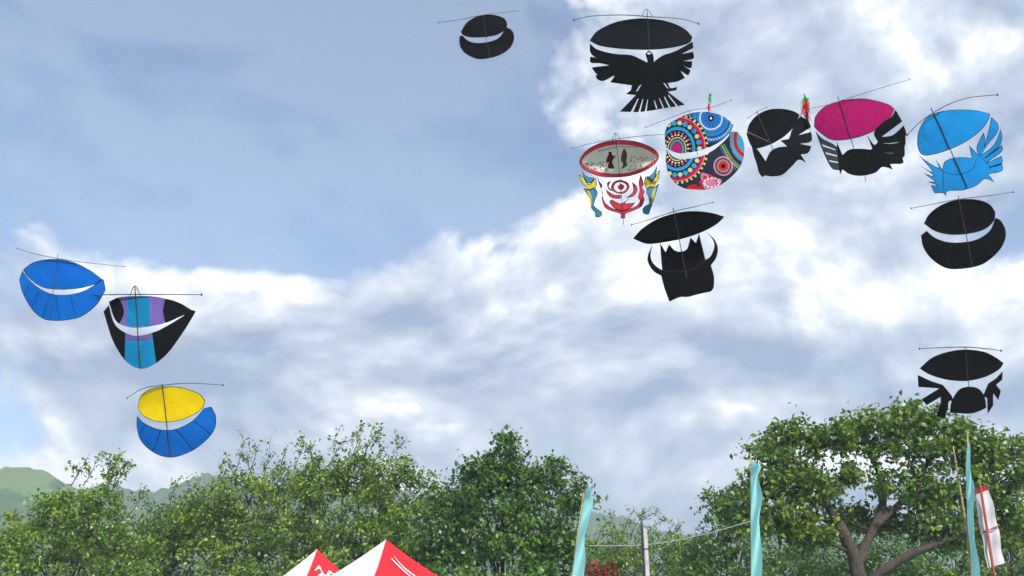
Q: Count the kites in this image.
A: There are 13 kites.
